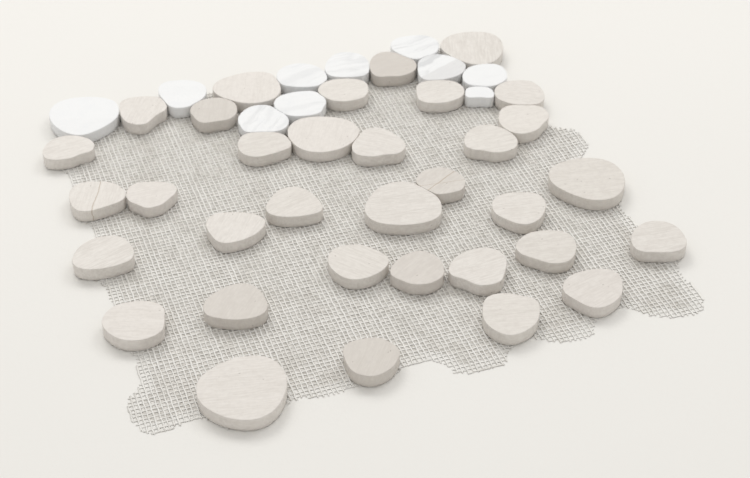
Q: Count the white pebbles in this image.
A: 10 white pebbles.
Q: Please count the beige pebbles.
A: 34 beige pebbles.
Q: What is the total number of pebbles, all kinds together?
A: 44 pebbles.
